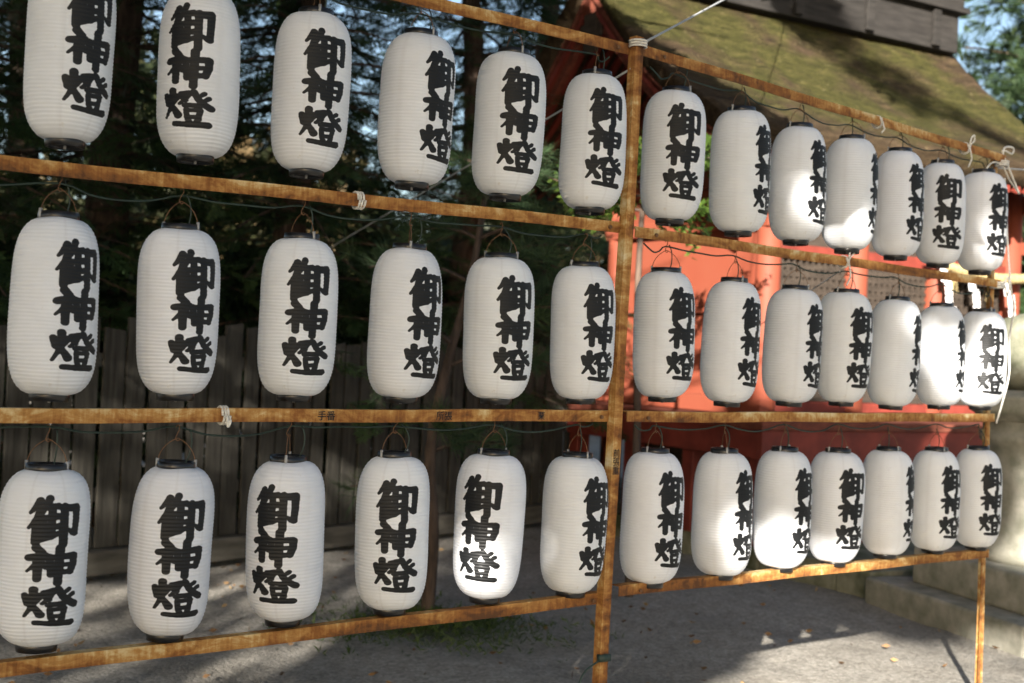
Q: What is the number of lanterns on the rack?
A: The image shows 39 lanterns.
